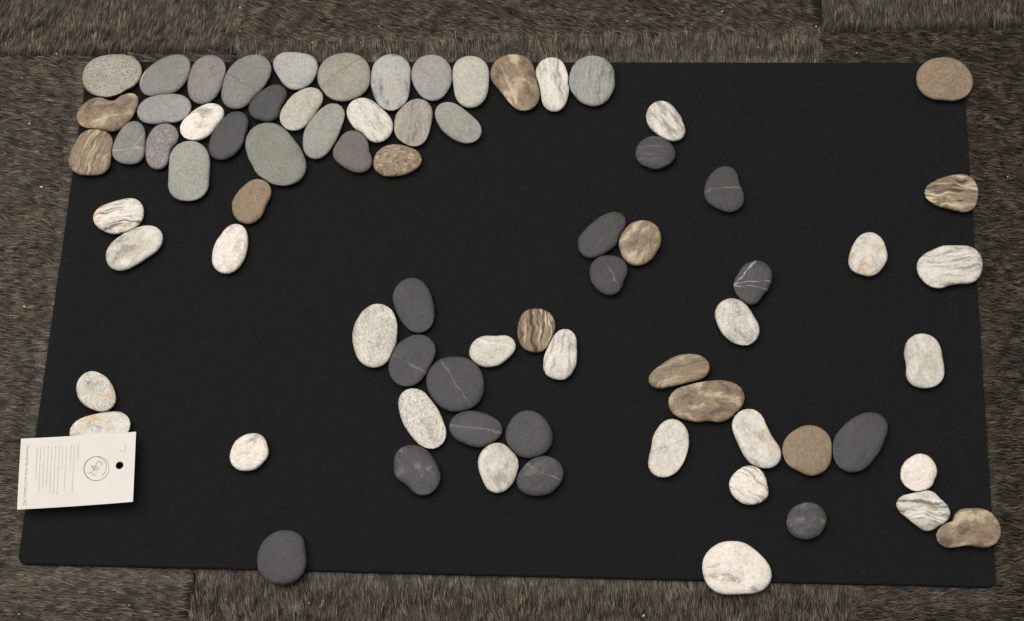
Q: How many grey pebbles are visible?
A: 20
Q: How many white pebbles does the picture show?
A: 25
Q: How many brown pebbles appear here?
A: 13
